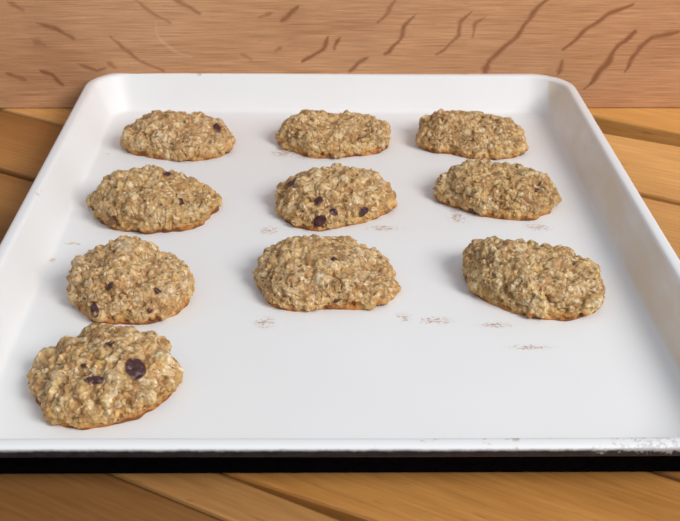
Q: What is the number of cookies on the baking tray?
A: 10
